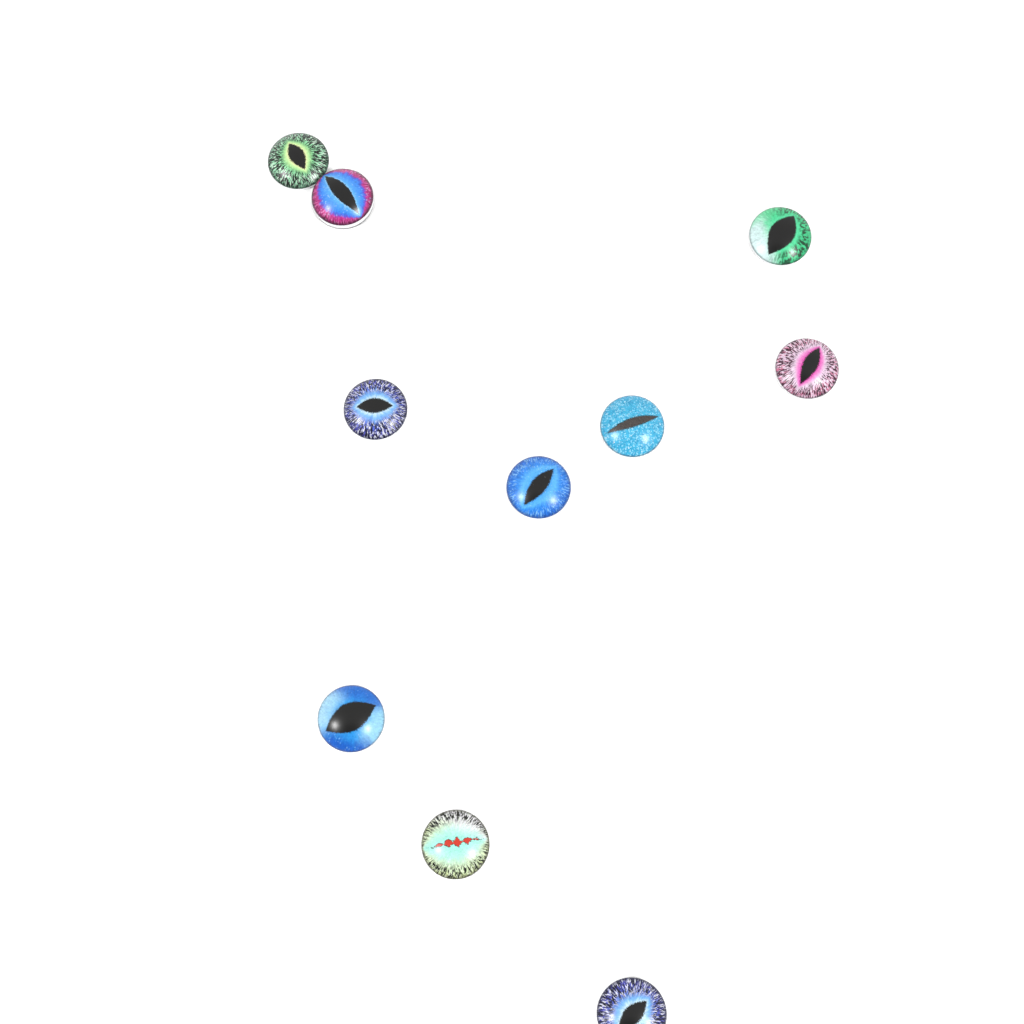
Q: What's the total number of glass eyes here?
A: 10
